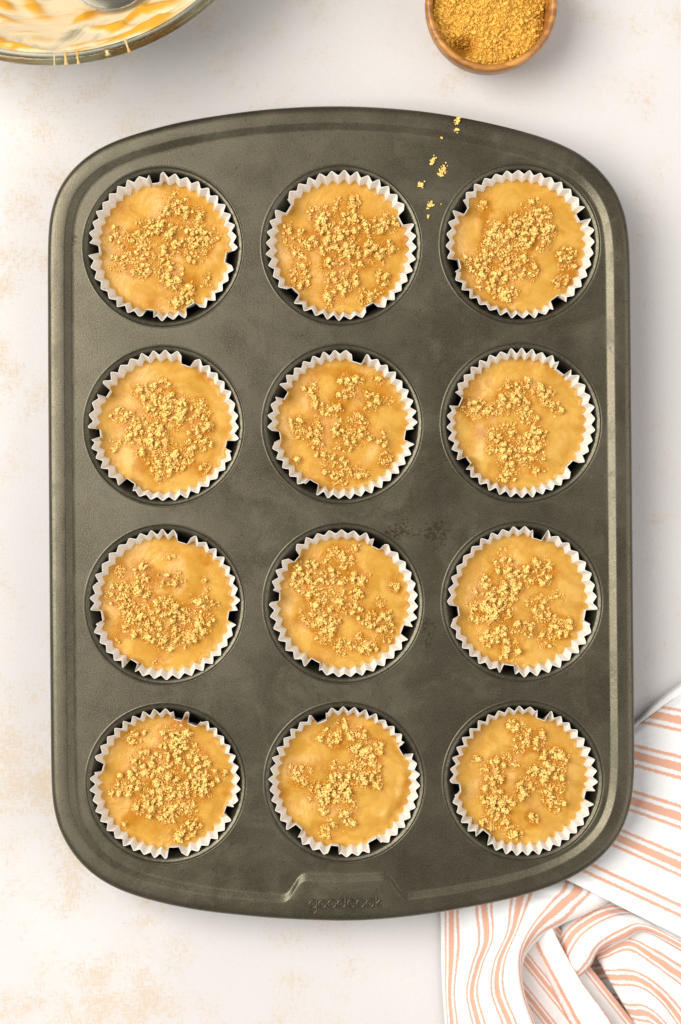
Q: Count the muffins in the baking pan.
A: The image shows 12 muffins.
